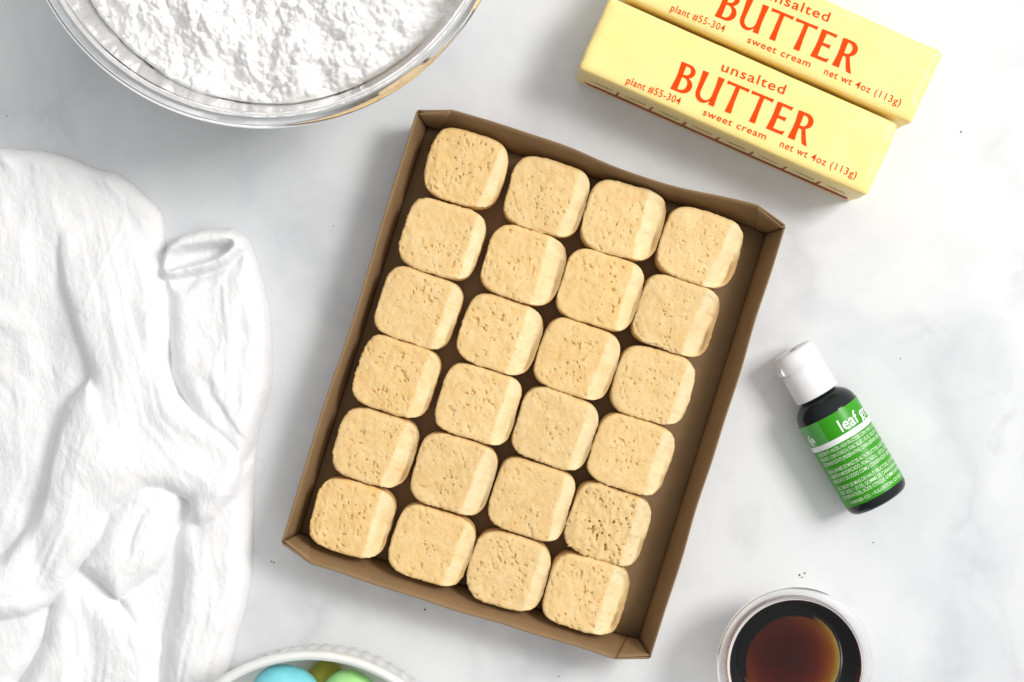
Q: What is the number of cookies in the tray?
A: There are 24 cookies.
